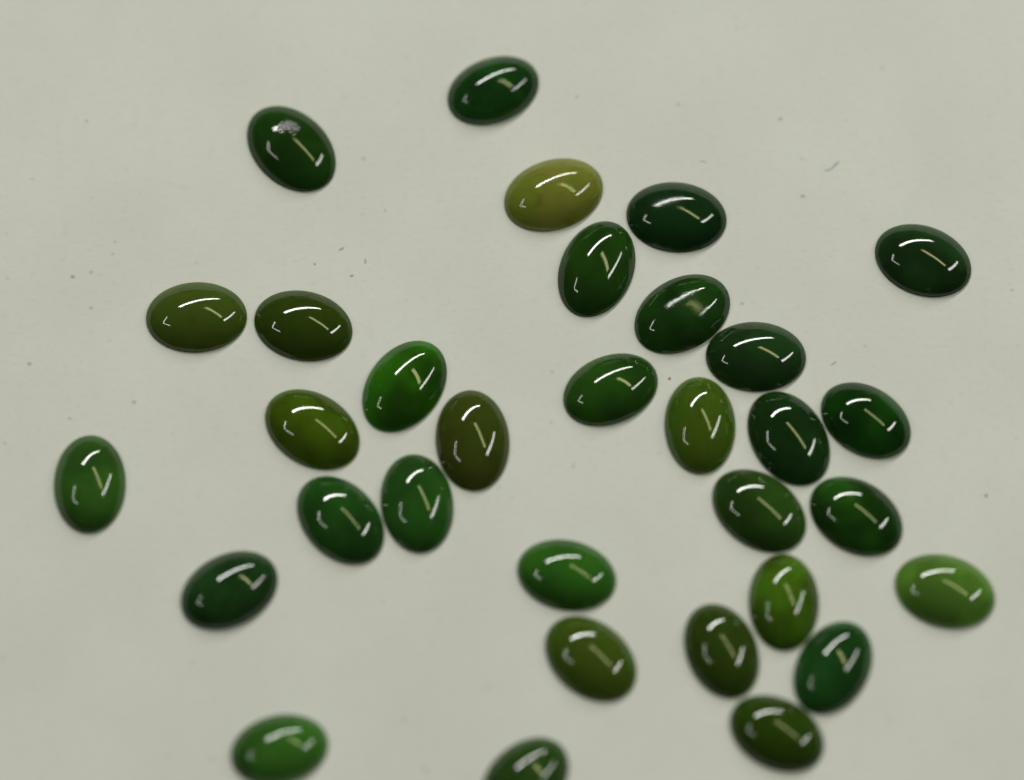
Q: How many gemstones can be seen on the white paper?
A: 32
